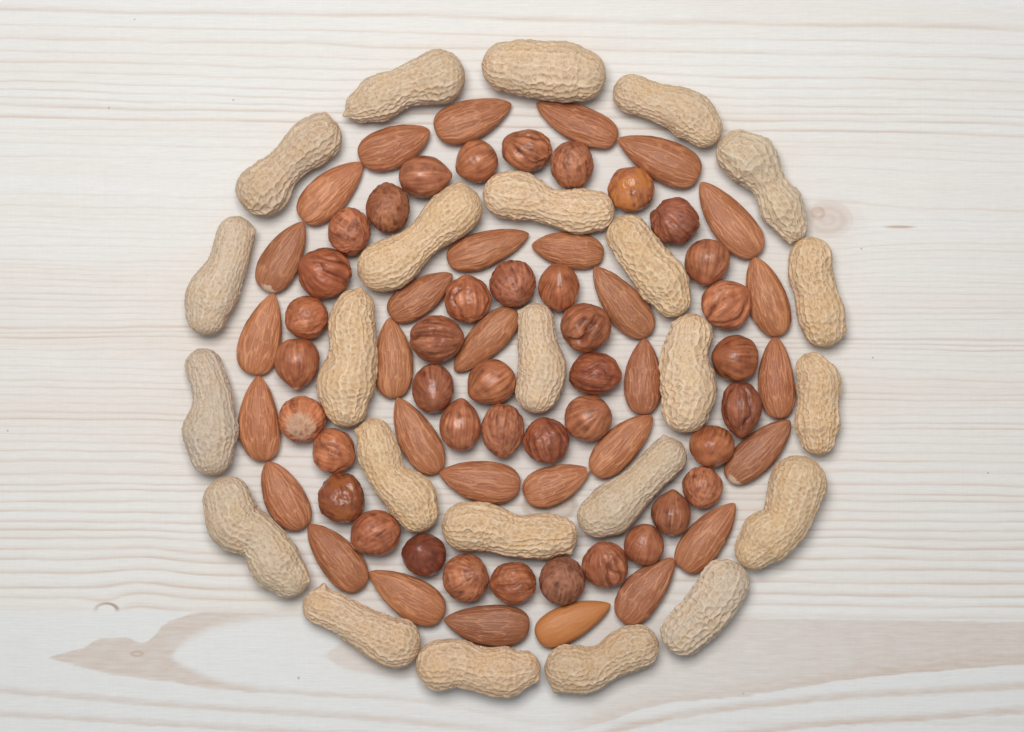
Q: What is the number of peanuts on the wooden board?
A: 24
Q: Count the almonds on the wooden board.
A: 30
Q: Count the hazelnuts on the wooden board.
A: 40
